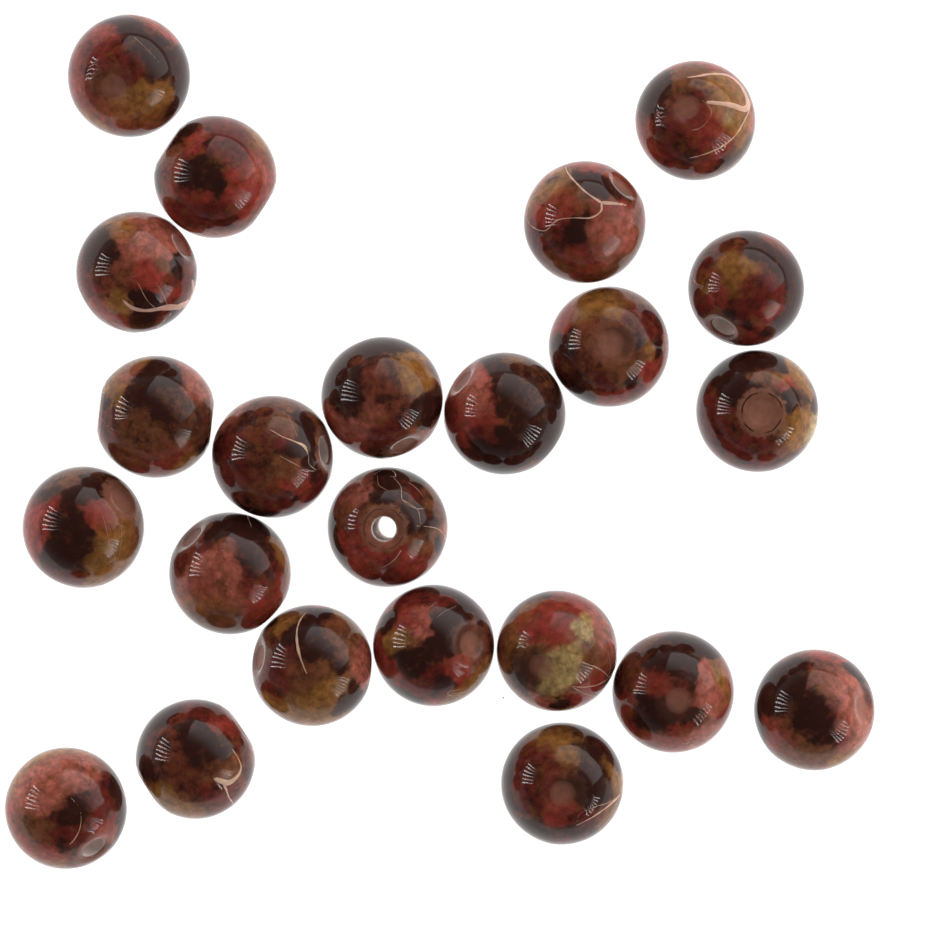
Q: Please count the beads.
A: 23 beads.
